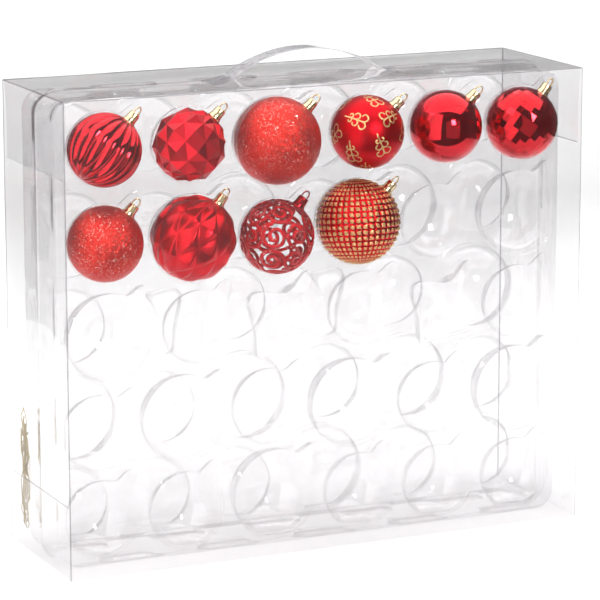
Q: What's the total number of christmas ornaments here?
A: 10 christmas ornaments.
